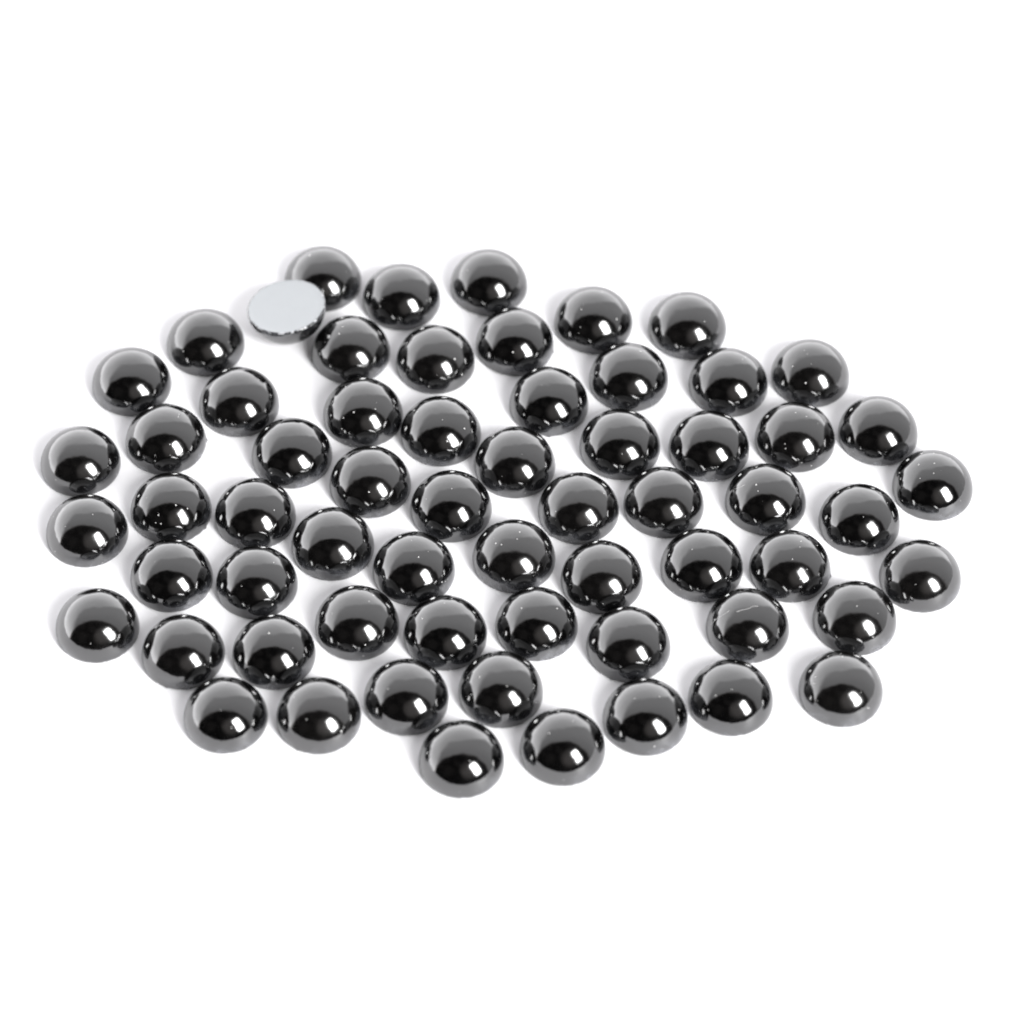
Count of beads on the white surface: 63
